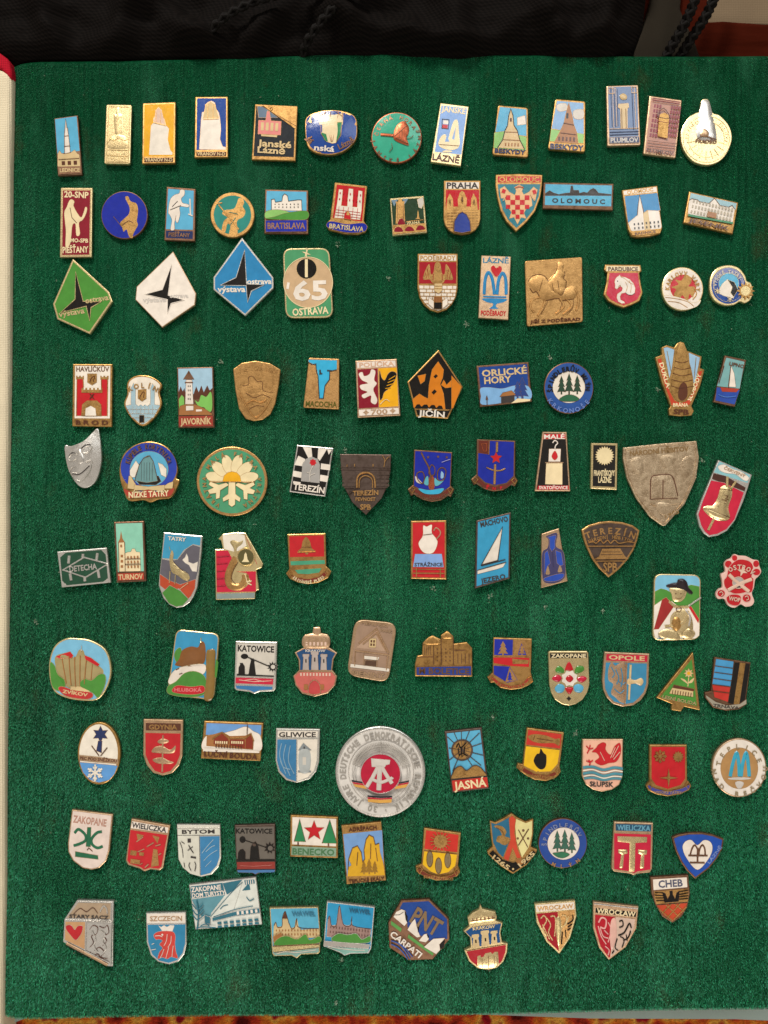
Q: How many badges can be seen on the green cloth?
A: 110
